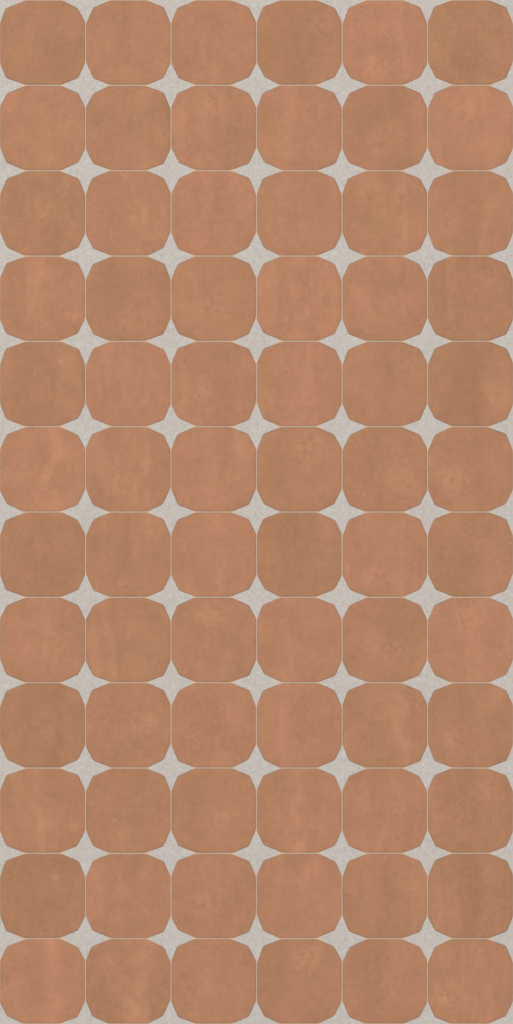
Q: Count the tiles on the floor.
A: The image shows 72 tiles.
